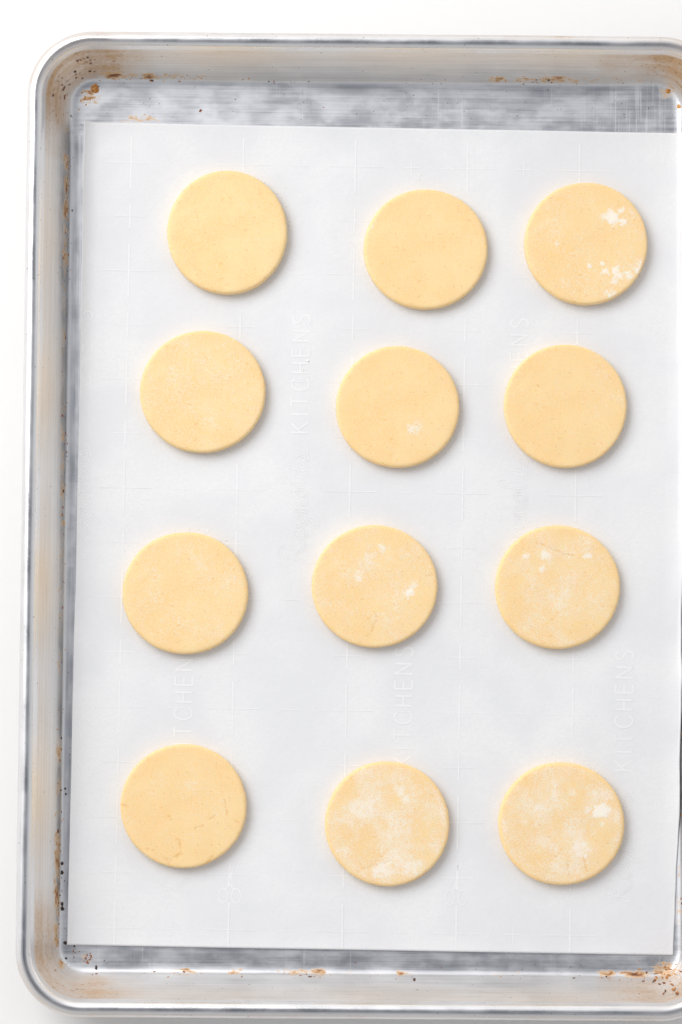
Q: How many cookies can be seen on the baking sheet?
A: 12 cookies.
